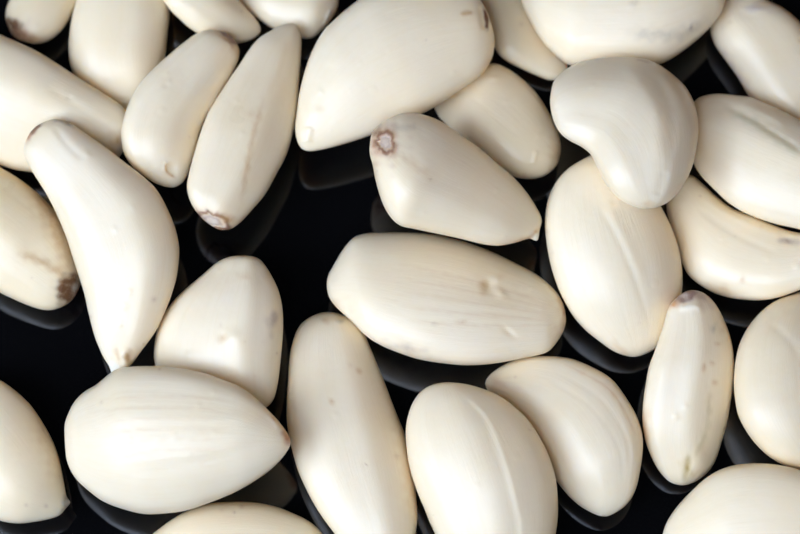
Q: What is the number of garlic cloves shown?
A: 30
